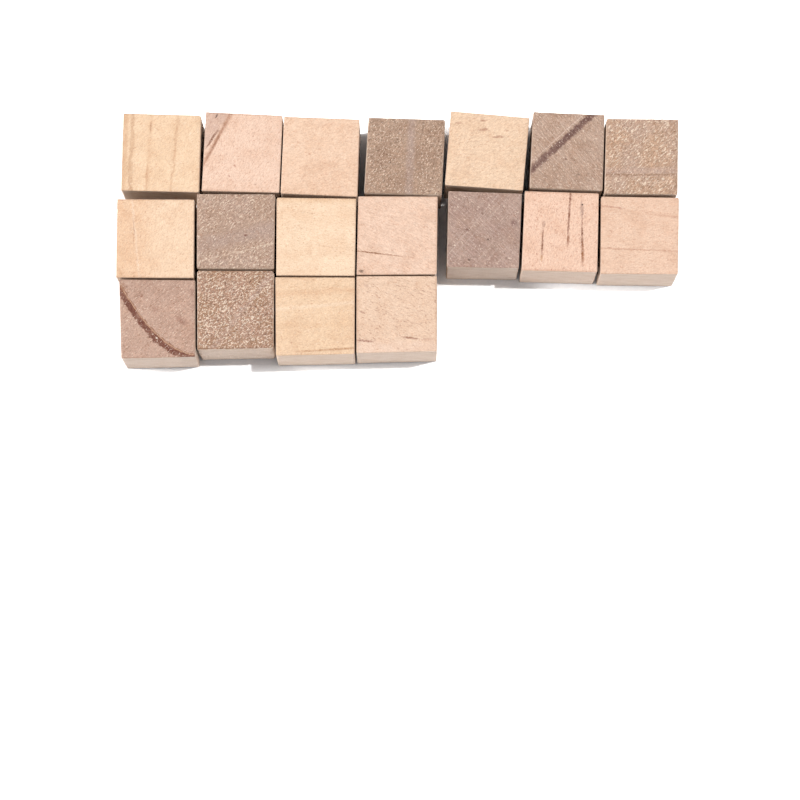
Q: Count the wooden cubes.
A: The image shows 18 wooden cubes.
